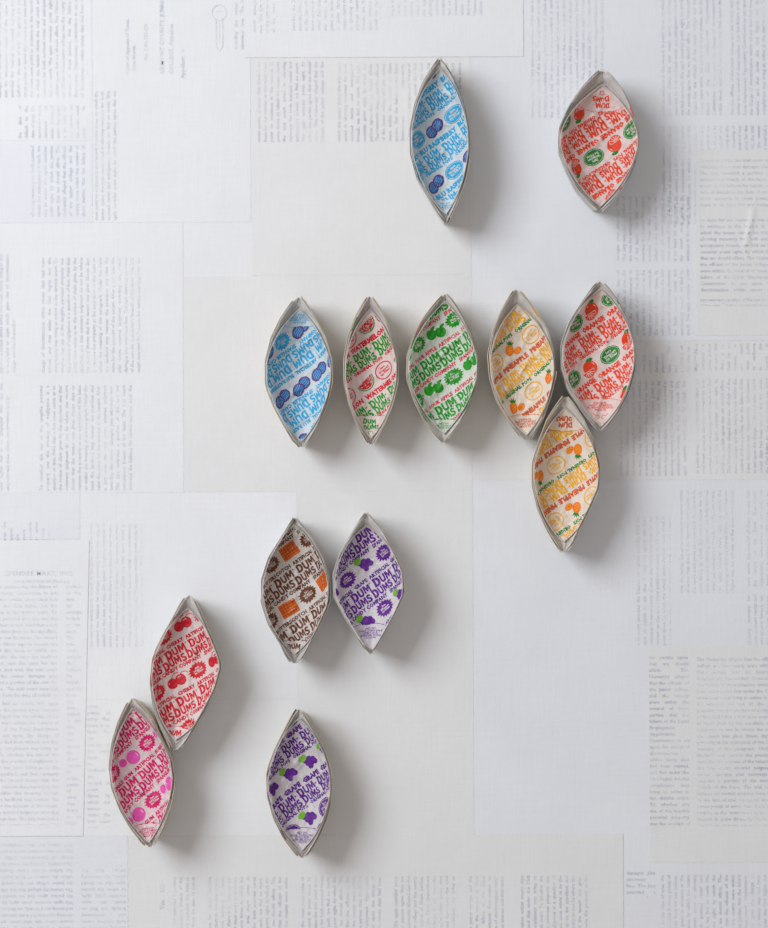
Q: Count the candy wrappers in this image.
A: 13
